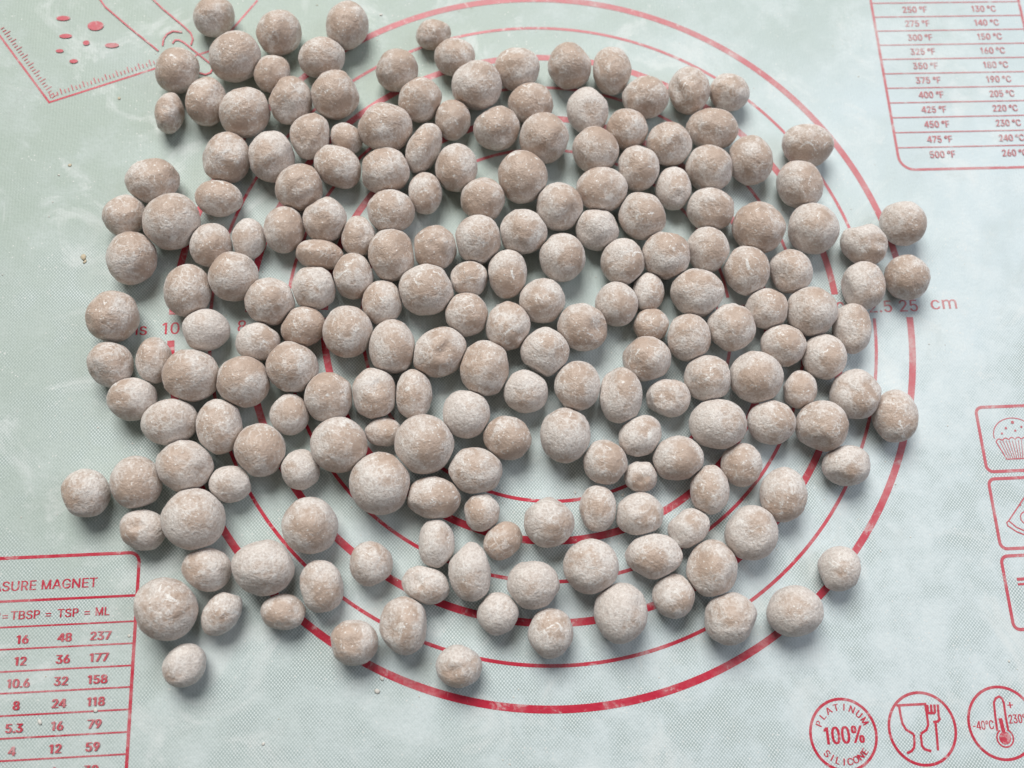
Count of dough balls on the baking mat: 200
